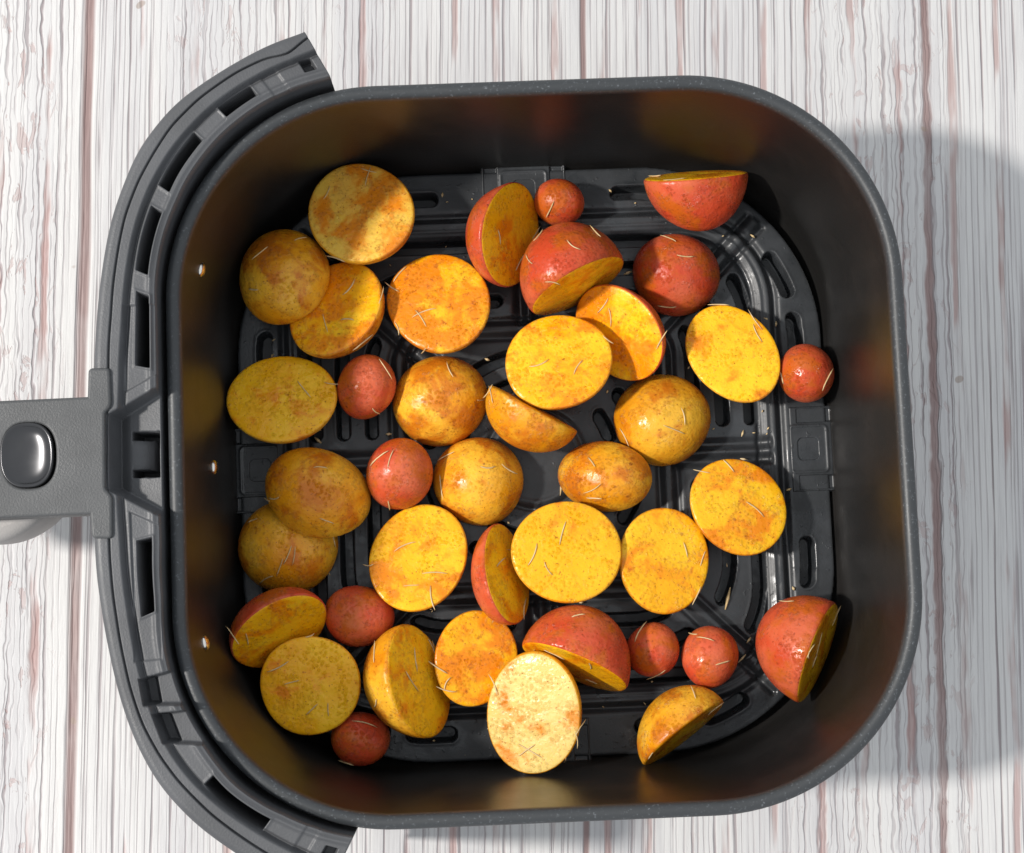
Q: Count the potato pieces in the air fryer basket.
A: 40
